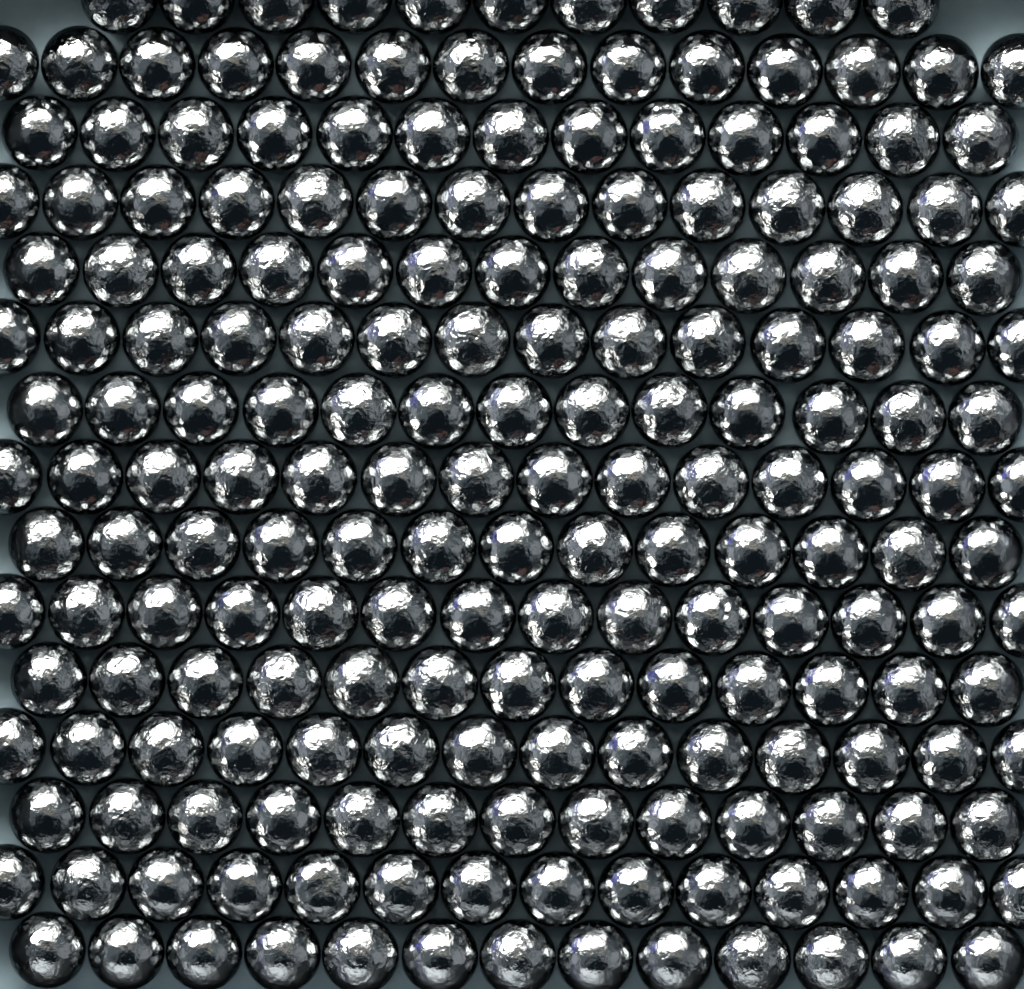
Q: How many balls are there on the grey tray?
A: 200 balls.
